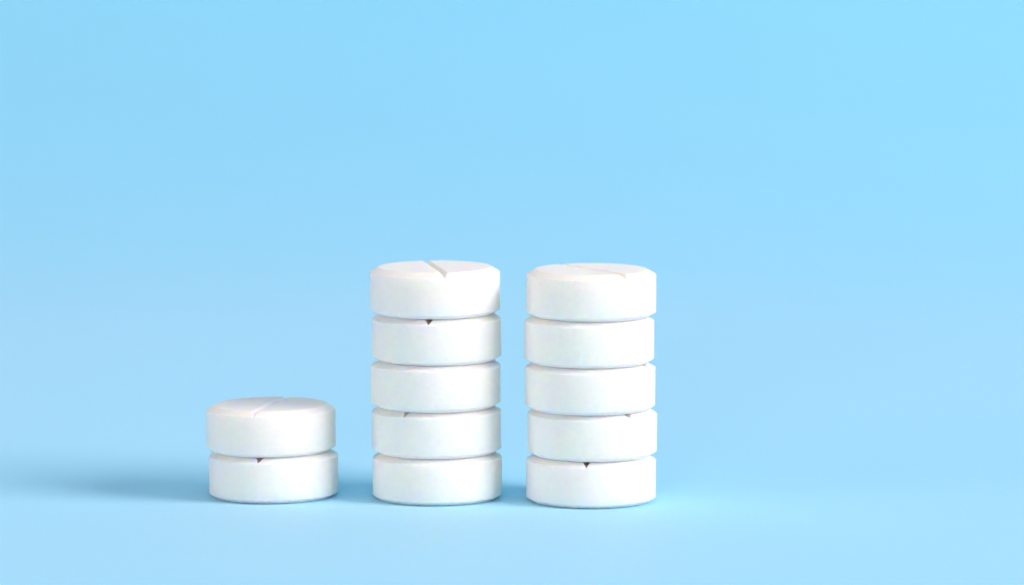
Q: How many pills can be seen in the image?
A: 12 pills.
